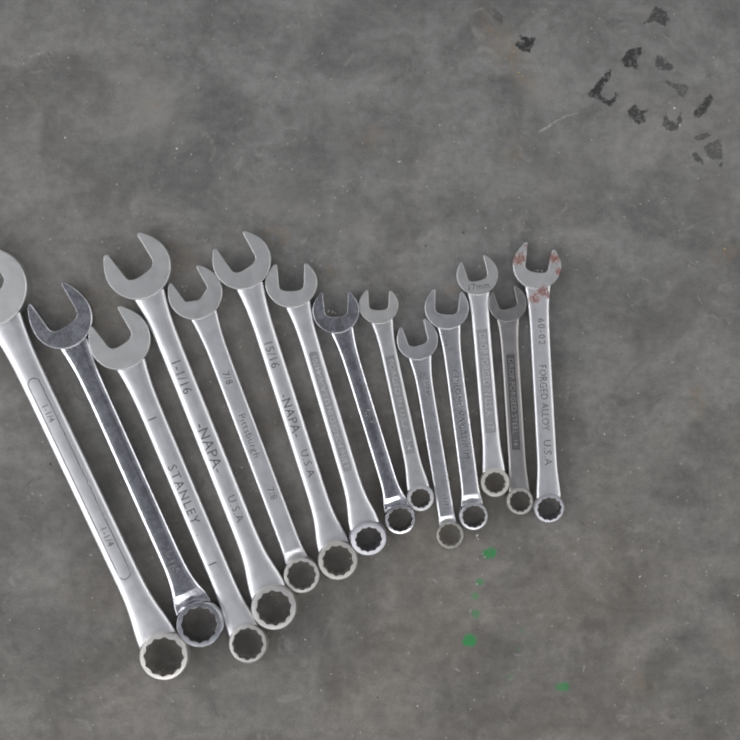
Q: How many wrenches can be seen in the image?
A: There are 14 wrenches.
